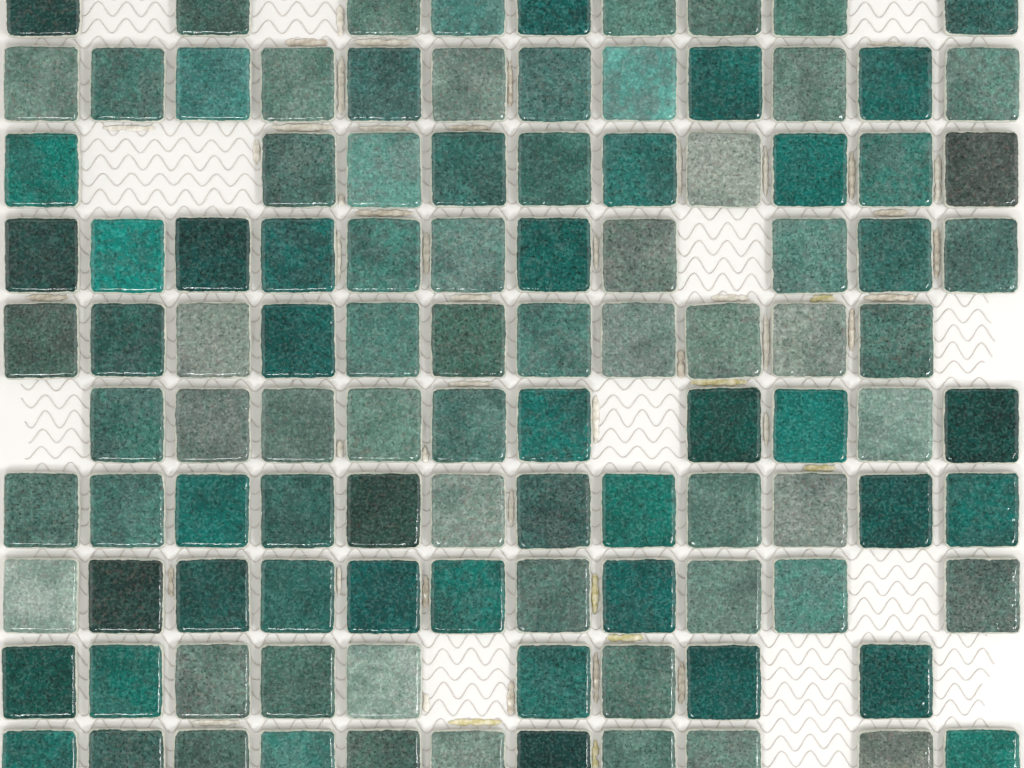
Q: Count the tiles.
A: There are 106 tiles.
